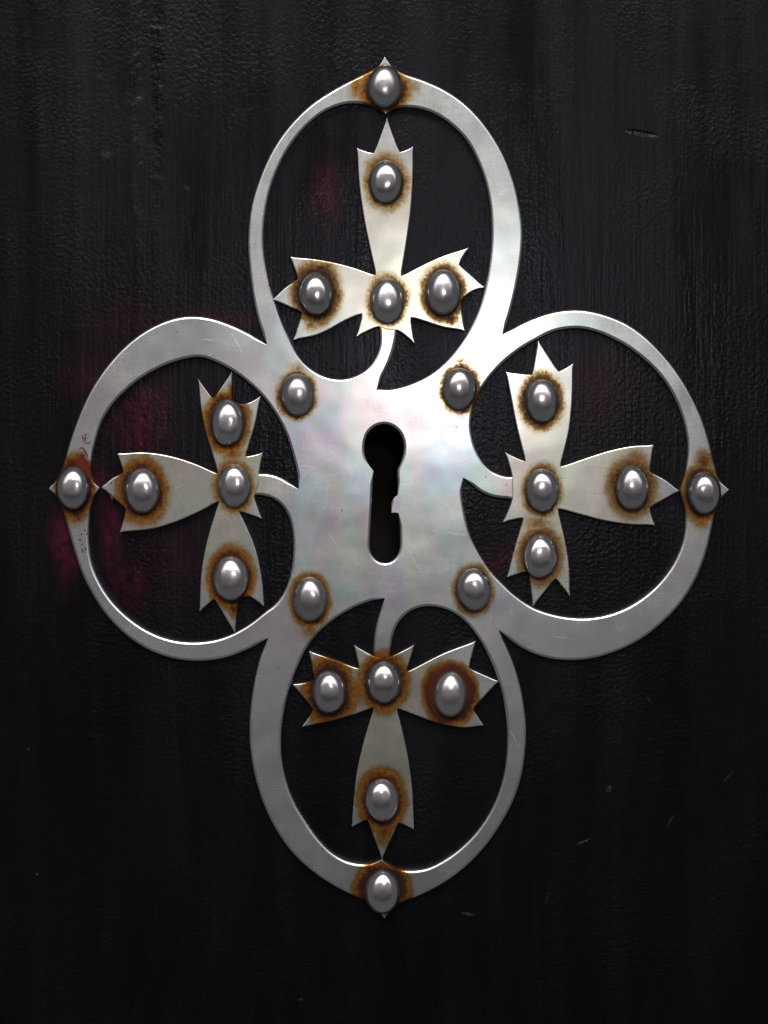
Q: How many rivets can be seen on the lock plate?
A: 24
